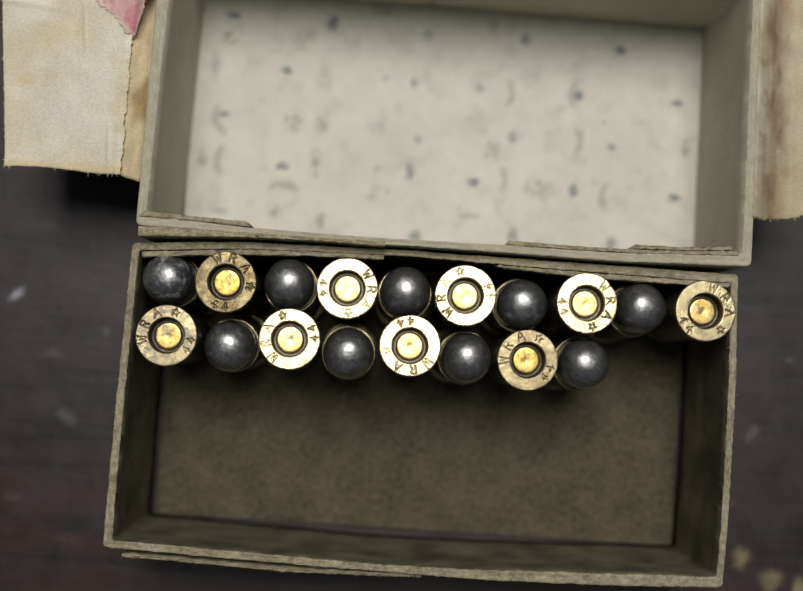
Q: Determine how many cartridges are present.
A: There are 18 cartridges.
